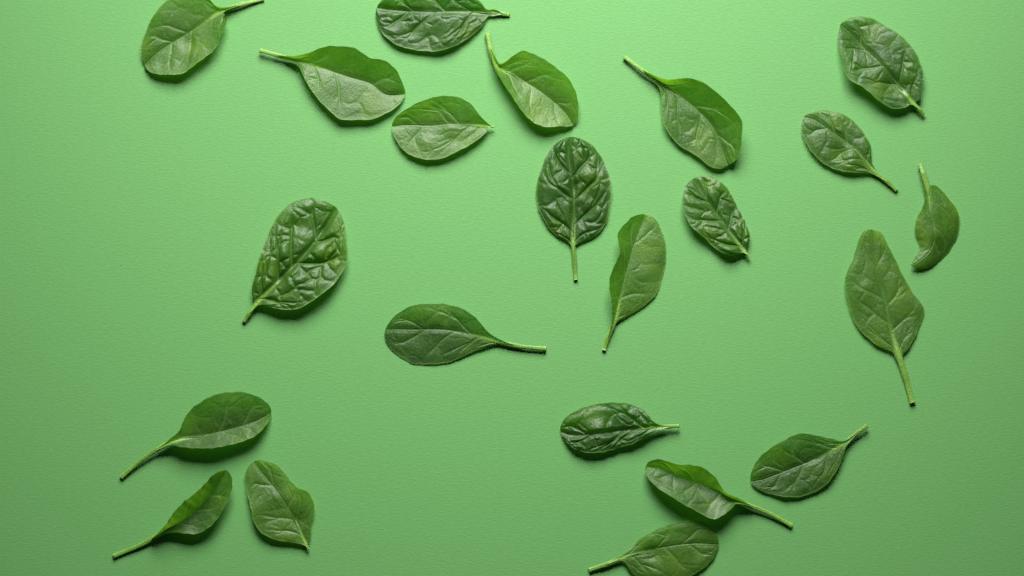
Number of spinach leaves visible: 22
